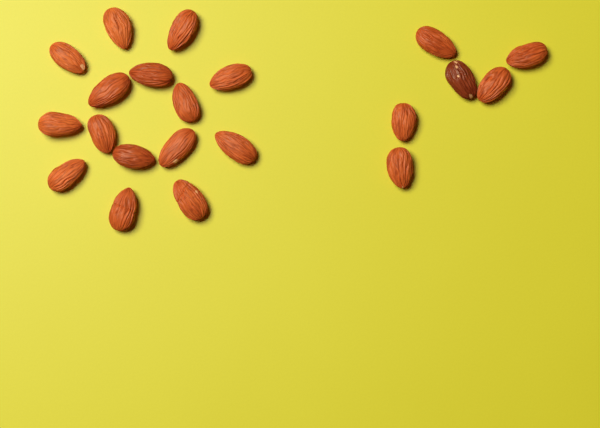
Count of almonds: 21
